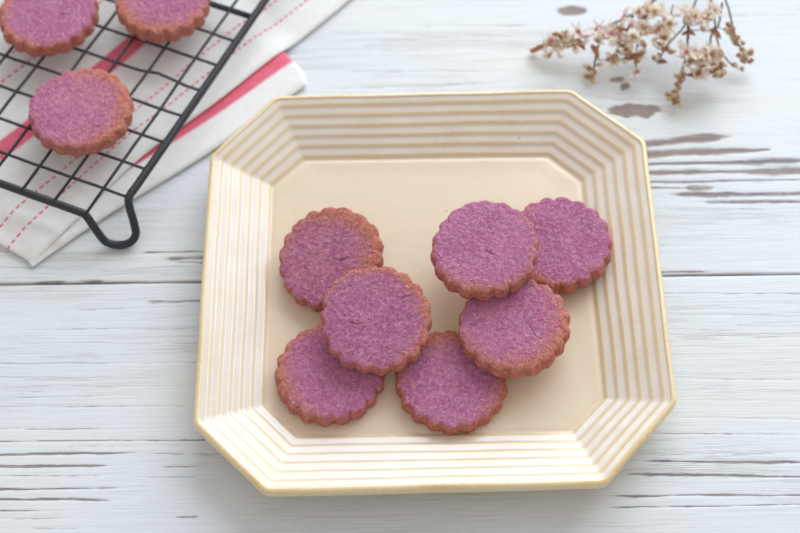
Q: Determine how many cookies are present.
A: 10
